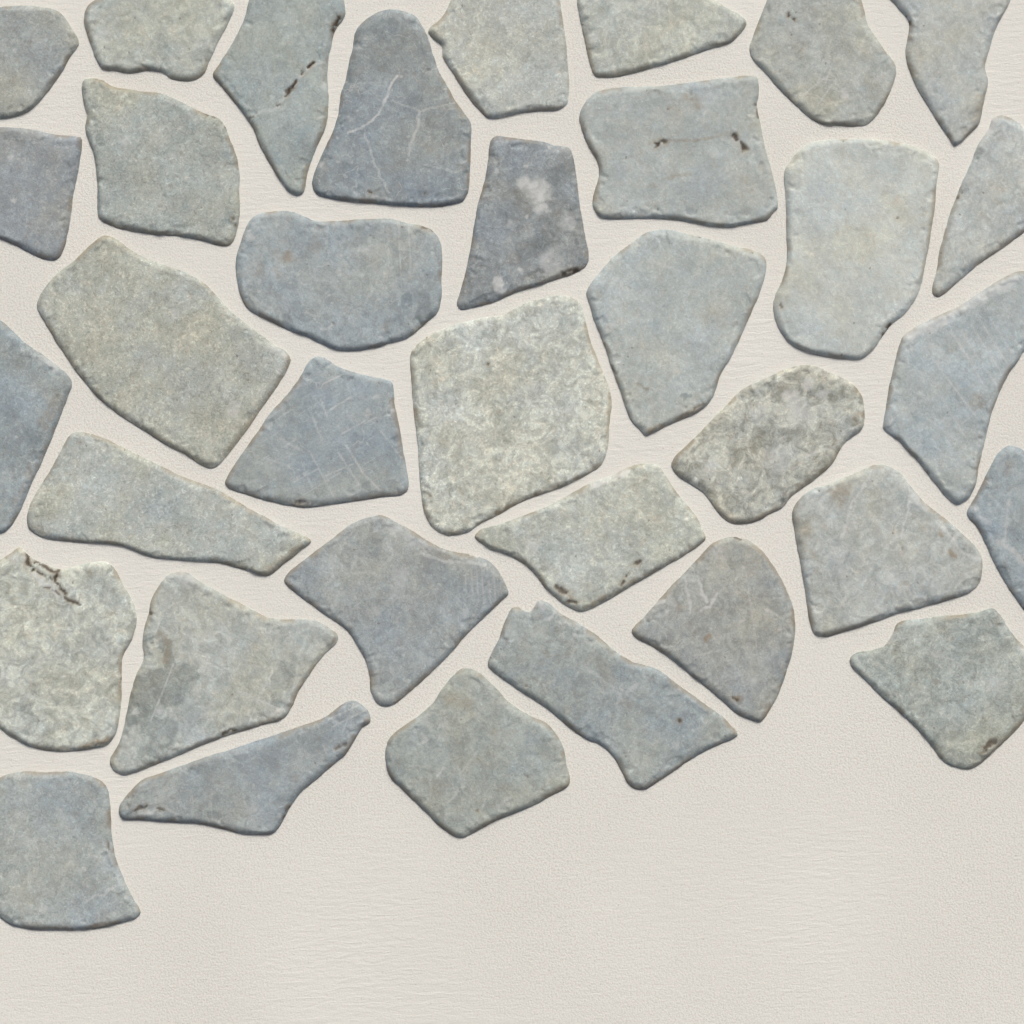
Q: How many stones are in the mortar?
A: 35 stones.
